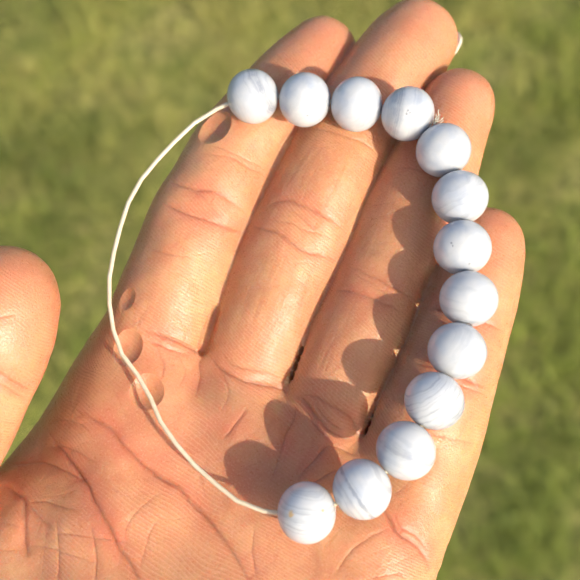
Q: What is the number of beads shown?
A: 13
